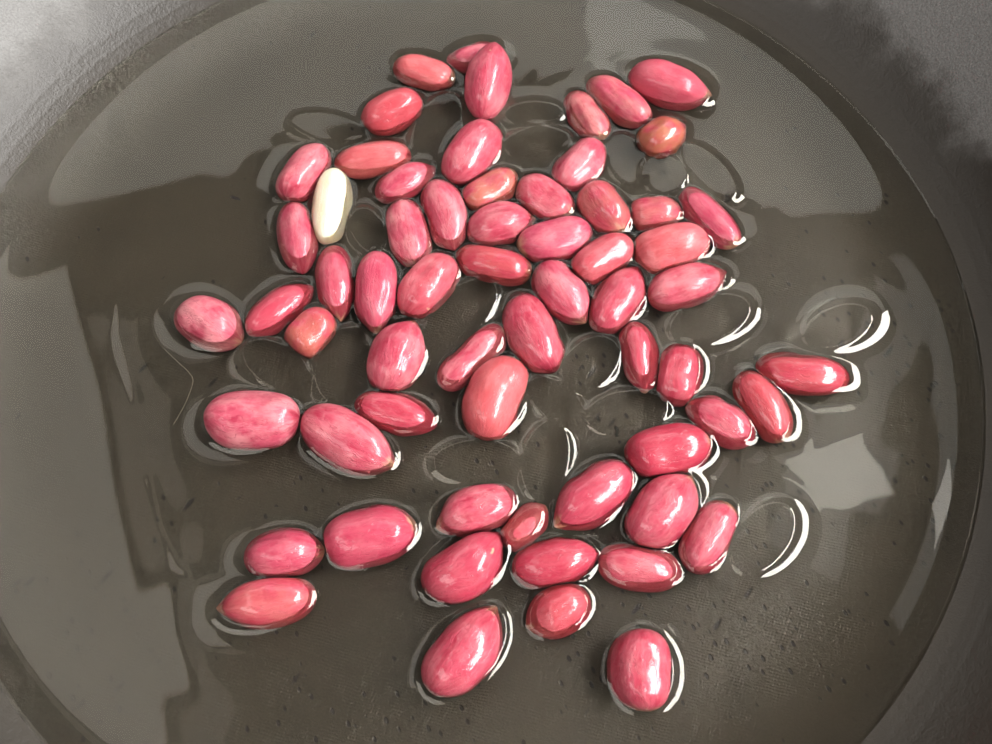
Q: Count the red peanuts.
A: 62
